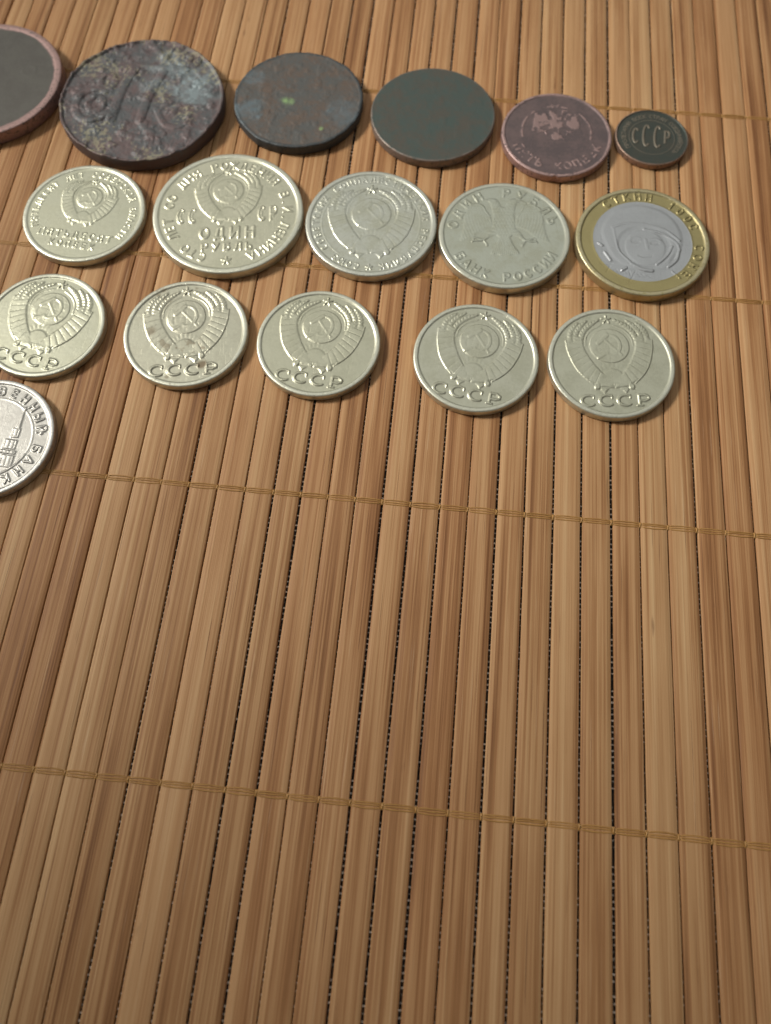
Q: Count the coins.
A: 17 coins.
